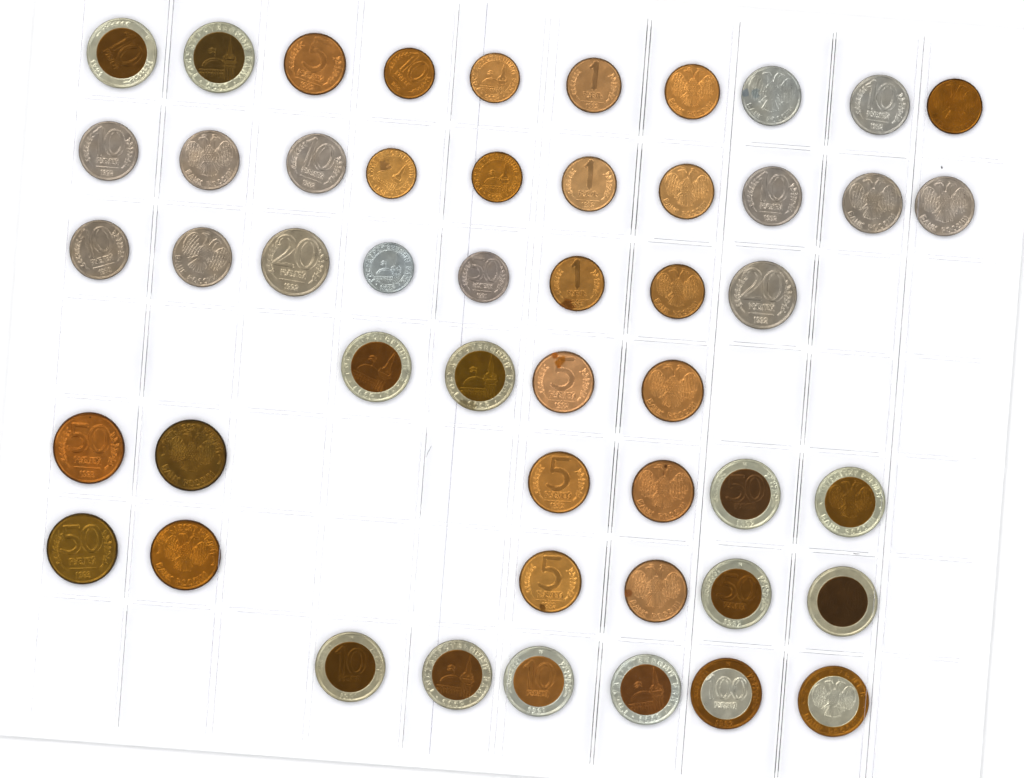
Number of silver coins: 14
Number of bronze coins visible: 22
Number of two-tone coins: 14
